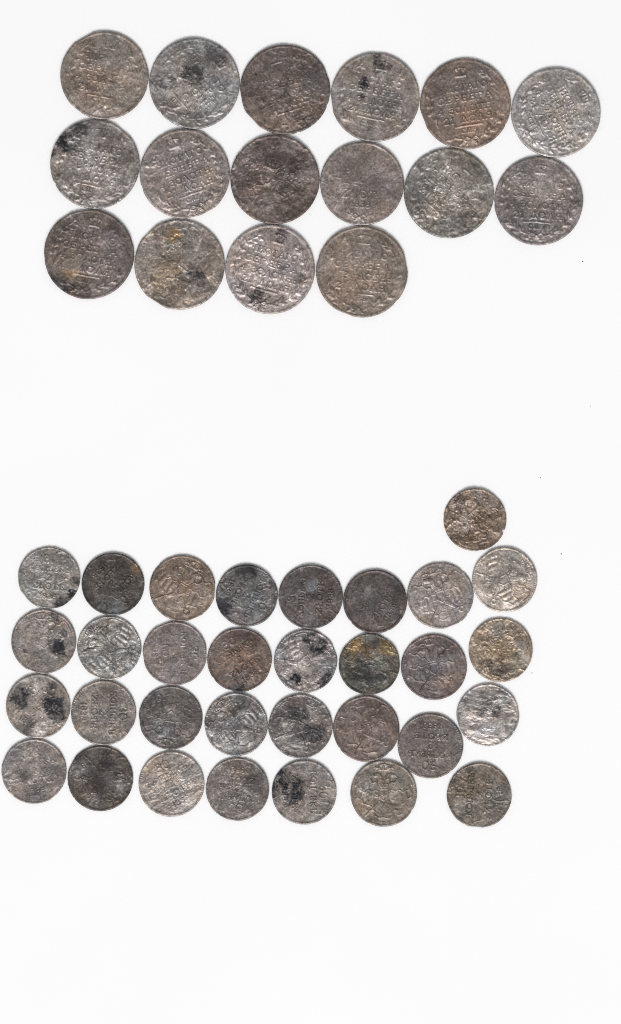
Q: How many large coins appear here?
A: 16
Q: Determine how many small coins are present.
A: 32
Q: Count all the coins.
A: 48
